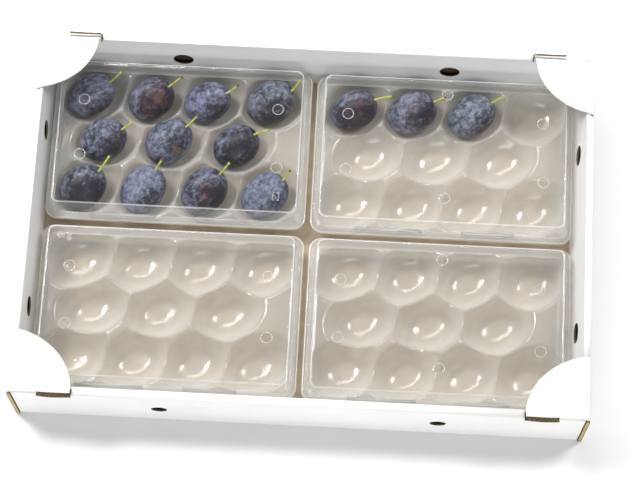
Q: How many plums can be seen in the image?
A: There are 14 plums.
